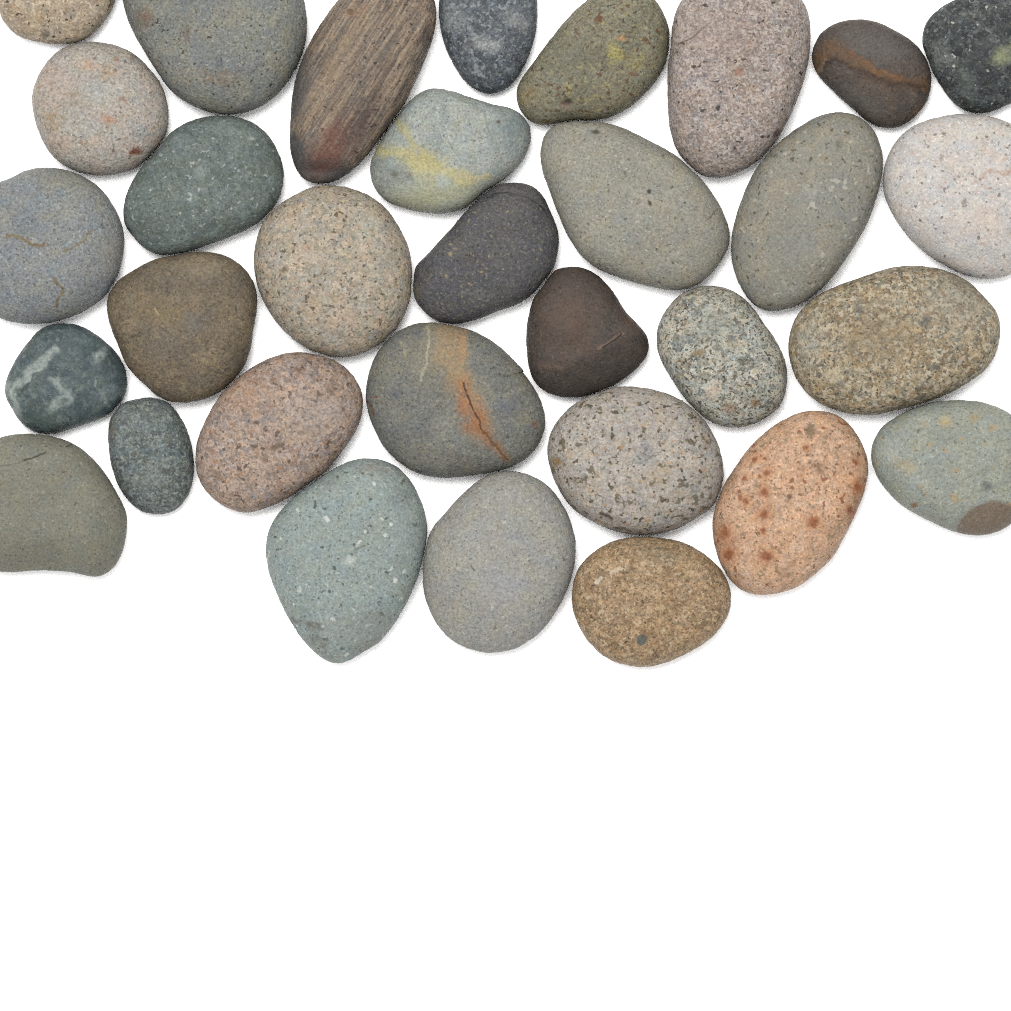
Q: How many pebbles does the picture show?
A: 32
